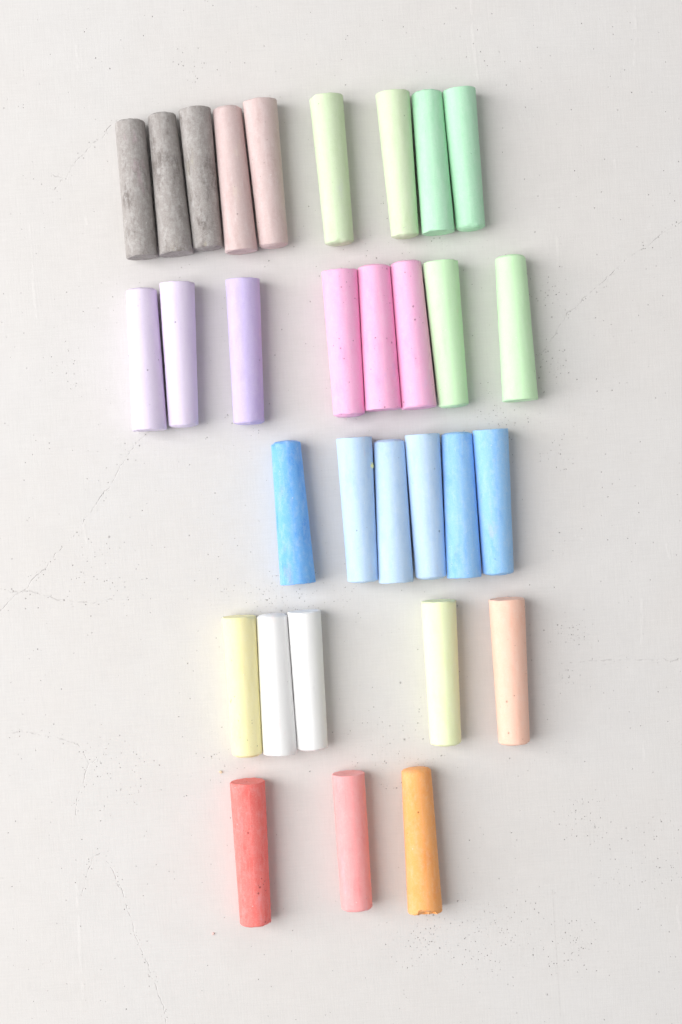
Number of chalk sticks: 31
